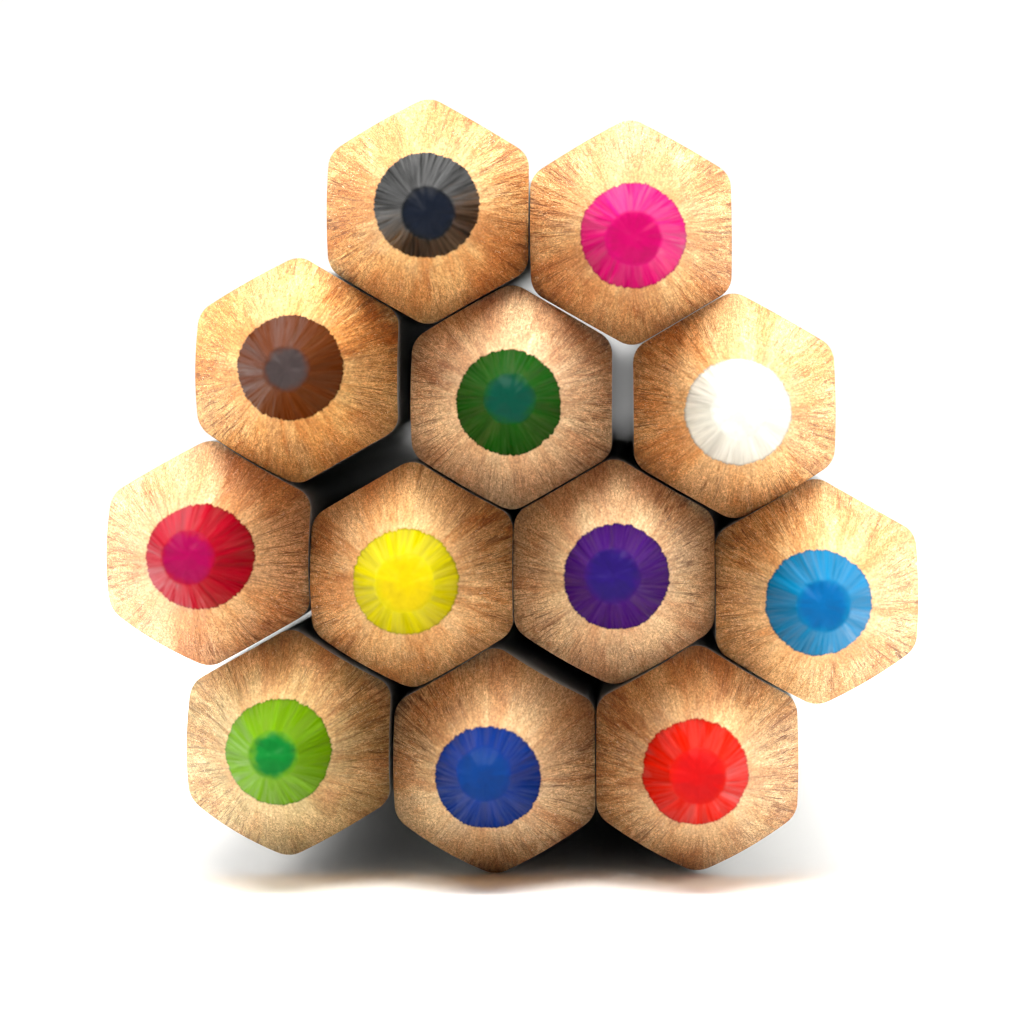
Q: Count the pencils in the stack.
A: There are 12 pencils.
